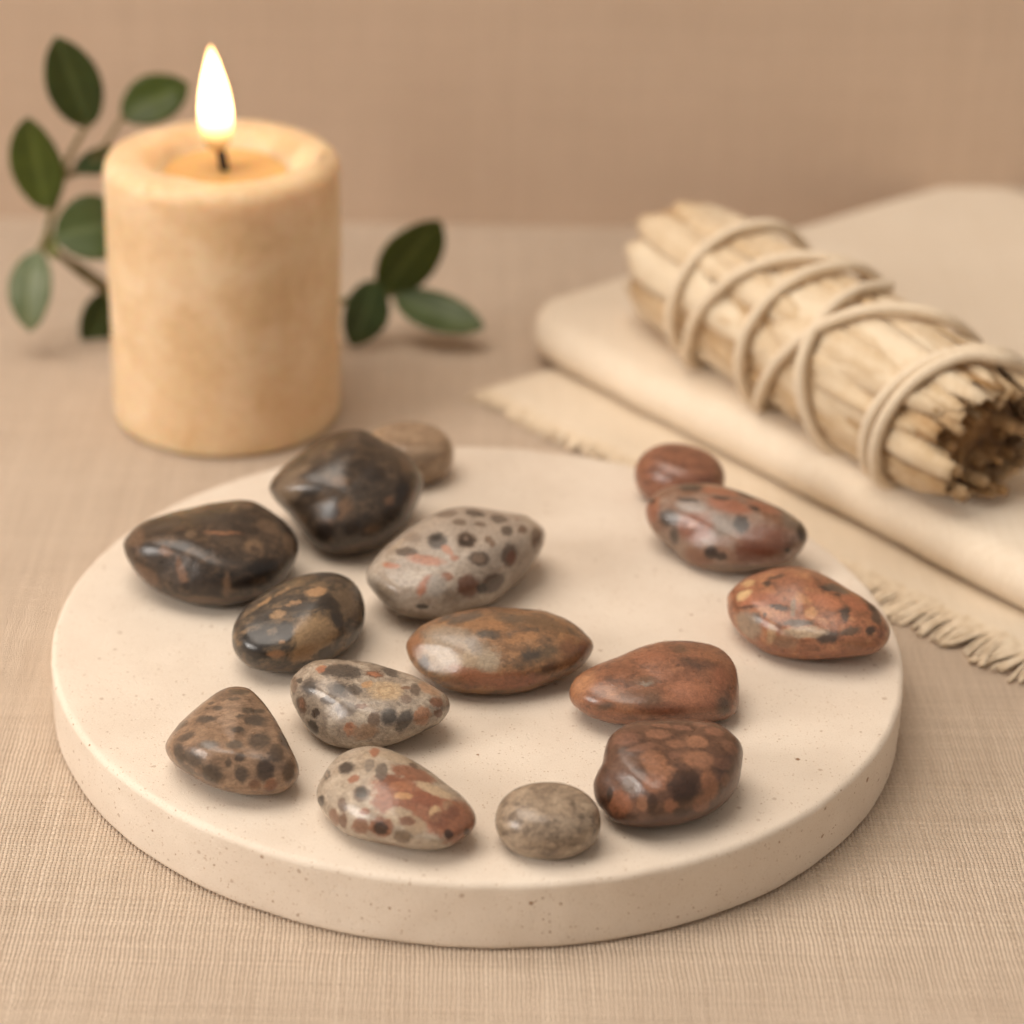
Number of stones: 15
